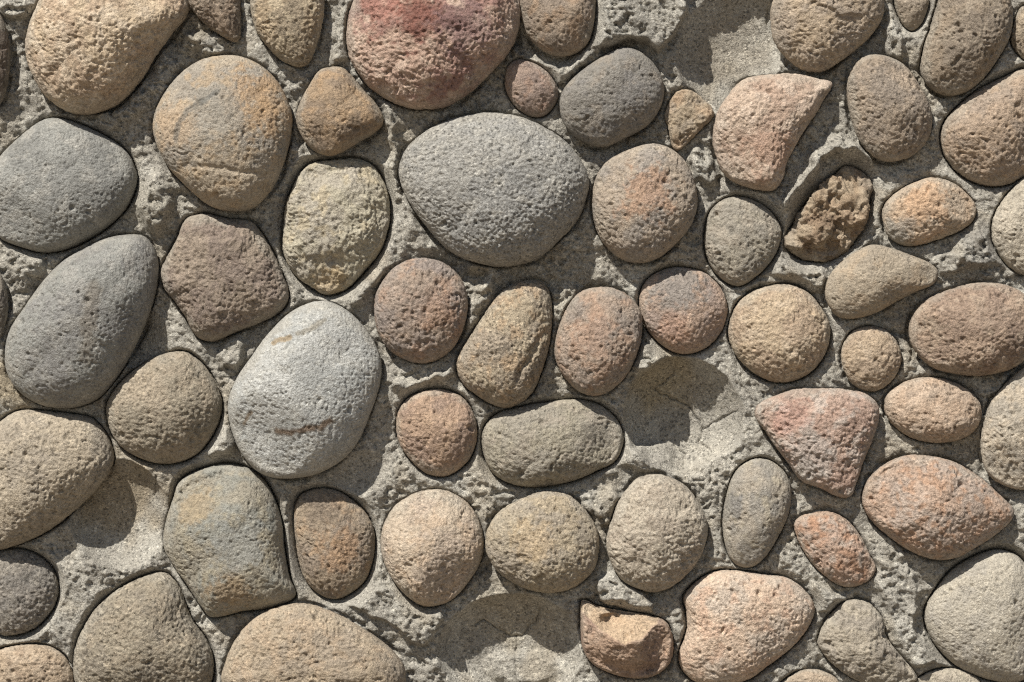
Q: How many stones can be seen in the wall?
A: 63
